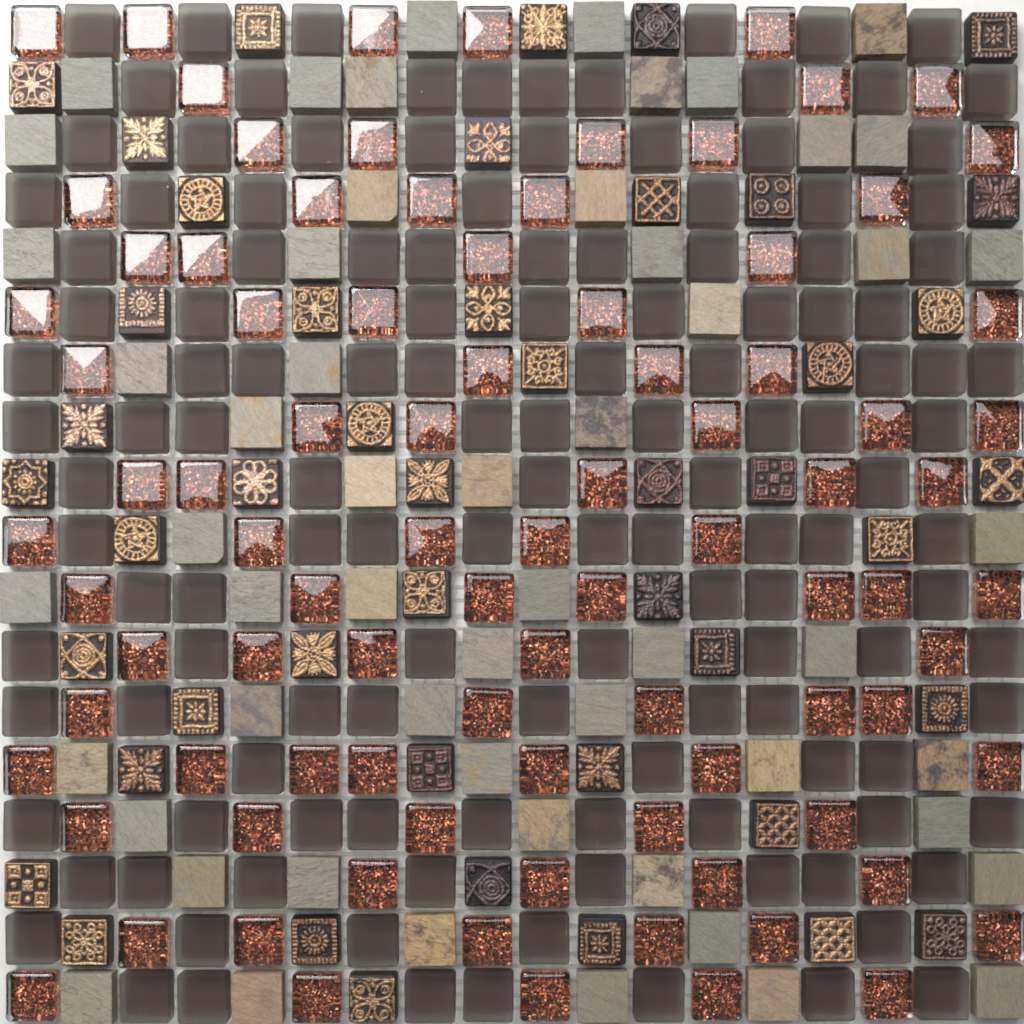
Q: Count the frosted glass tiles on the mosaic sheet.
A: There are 133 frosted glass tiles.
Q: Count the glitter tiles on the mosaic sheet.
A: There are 90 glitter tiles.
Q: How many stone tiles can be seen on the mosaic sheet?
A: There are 55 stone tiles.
